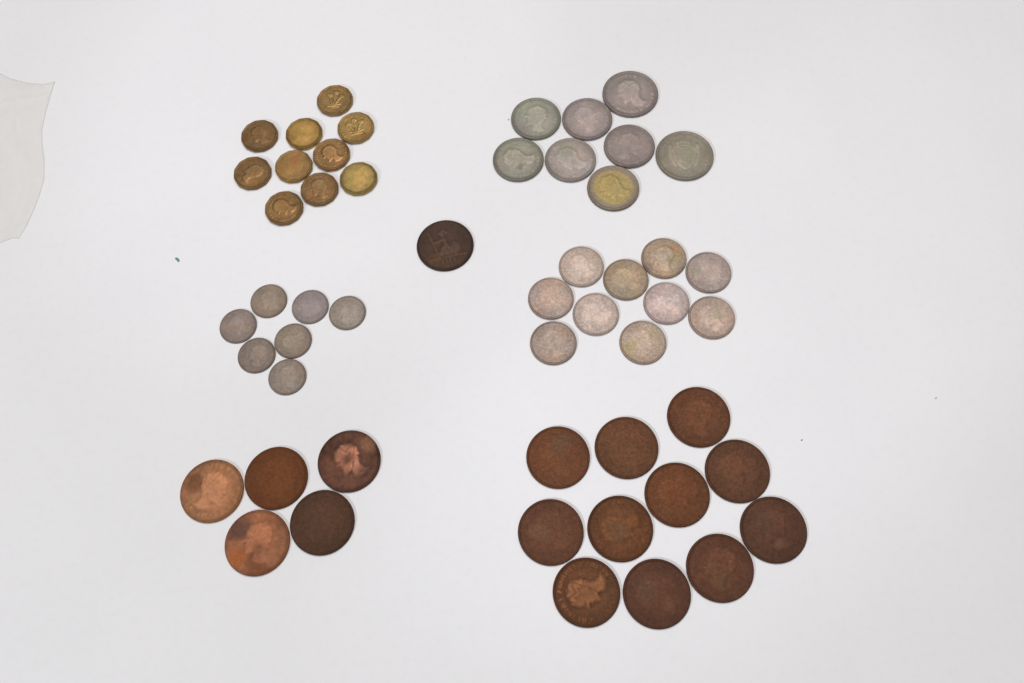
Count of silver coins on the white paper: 25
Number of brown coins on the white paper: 17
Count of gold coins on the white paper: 10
